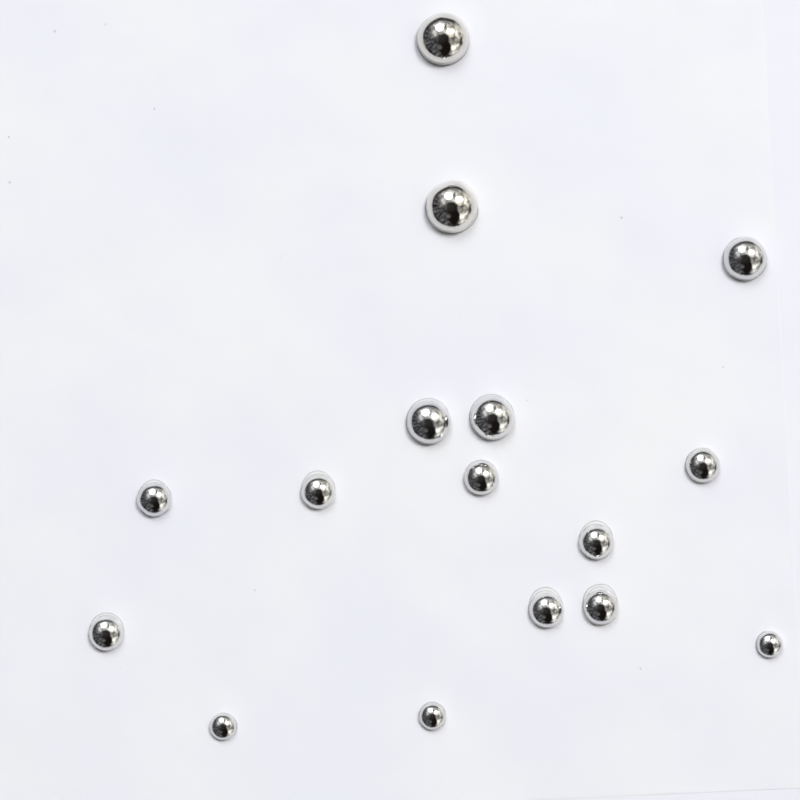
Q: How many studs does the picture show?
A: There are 16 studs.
